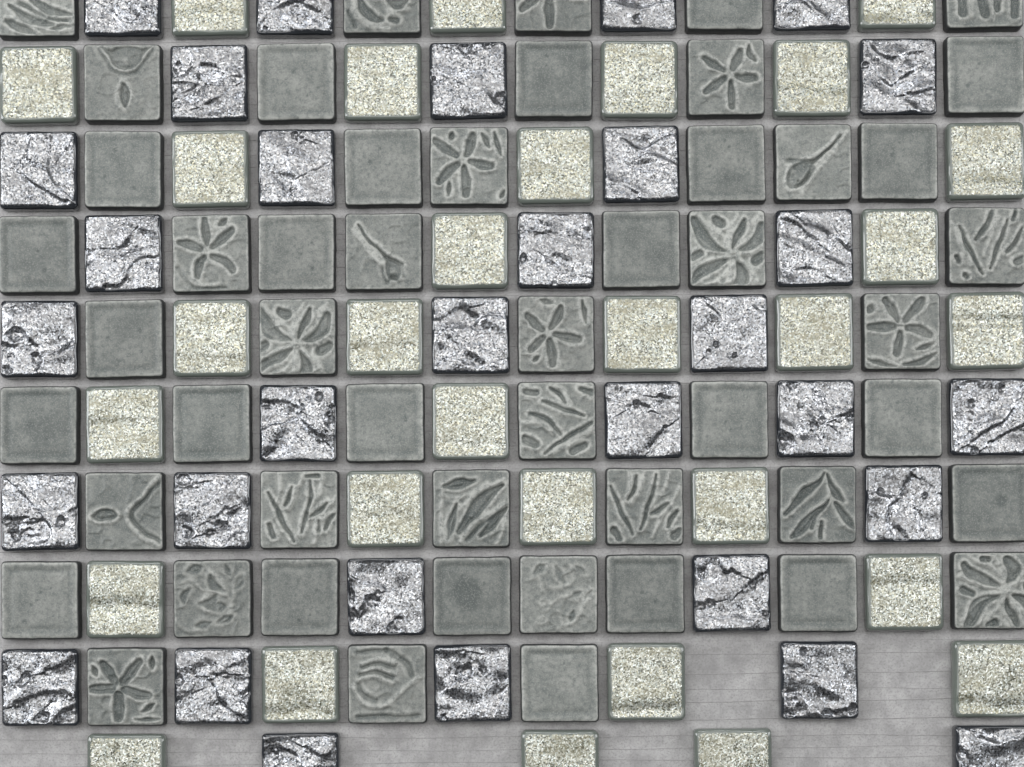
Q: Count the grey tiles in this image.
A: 50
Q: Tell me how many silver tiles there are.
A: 31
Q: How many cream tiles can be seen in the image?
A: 30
